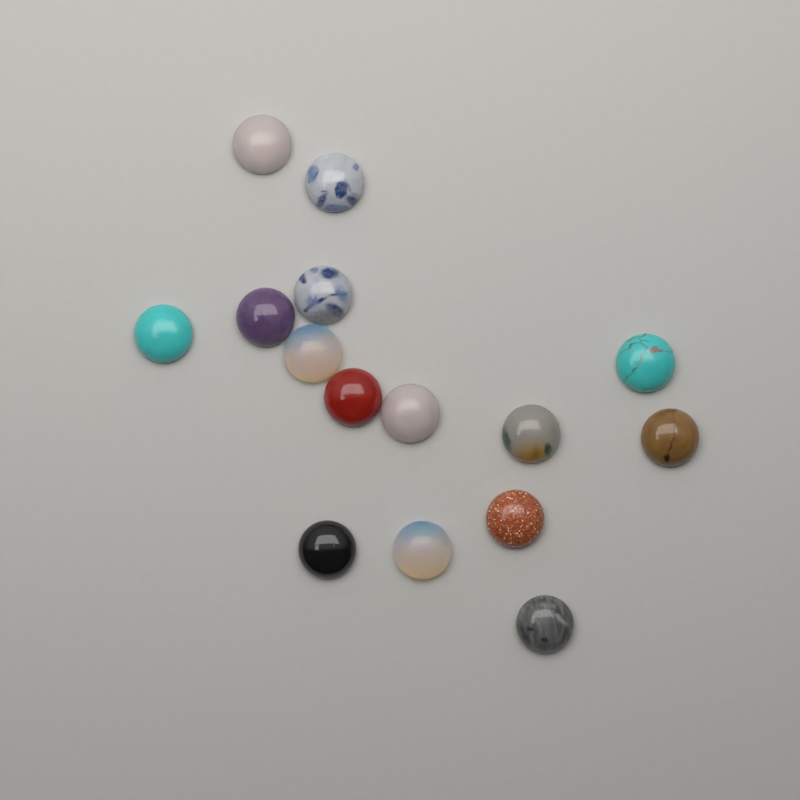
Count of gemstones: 15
